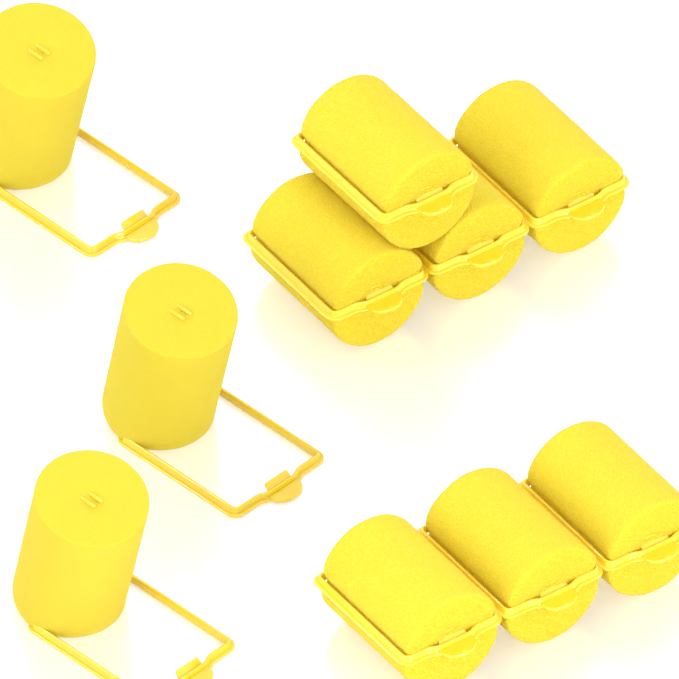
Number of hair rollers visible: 10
